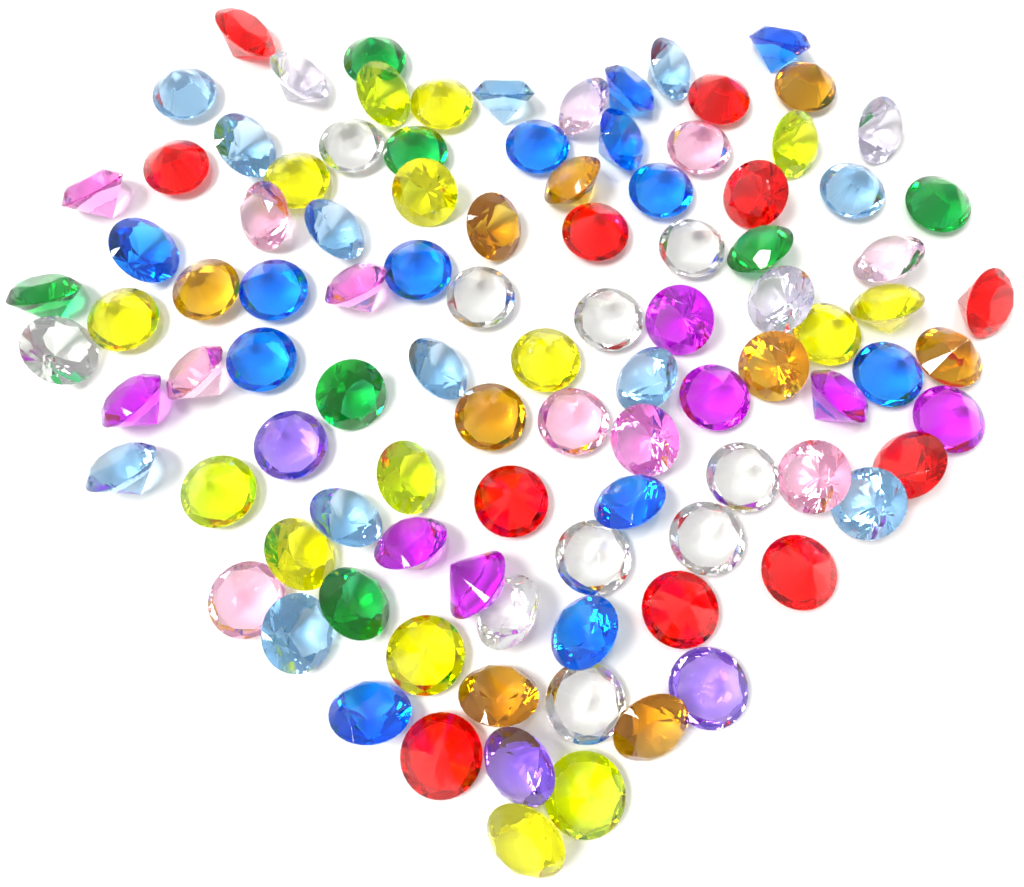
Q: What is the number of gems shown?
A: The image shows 101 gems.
